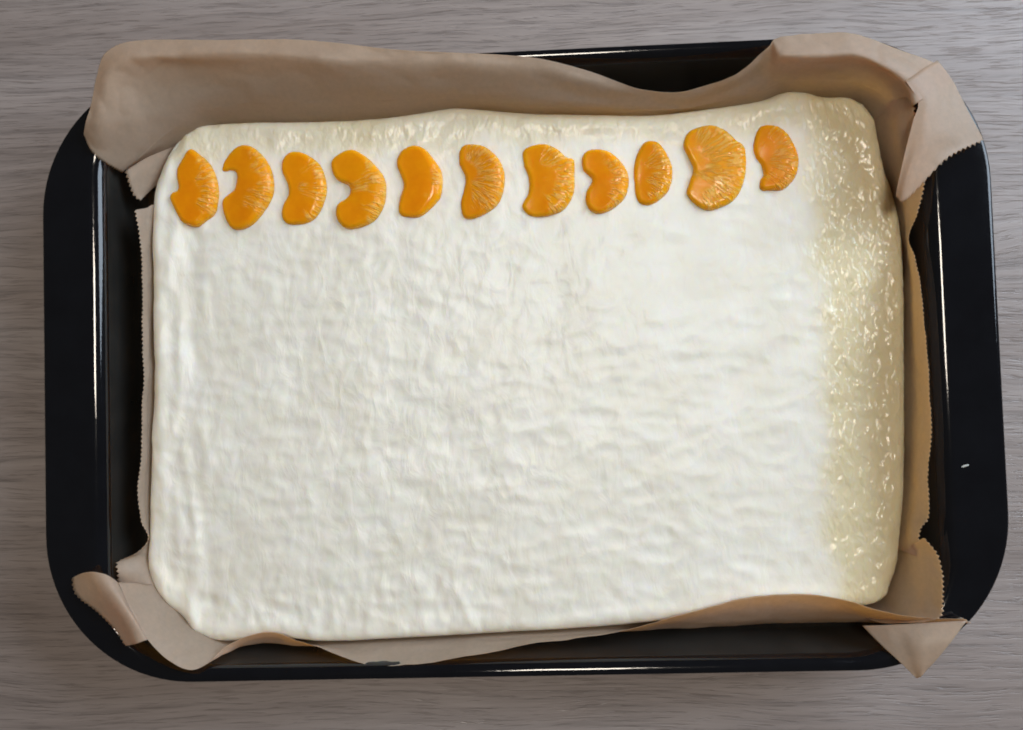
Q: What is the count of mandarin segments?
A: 11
